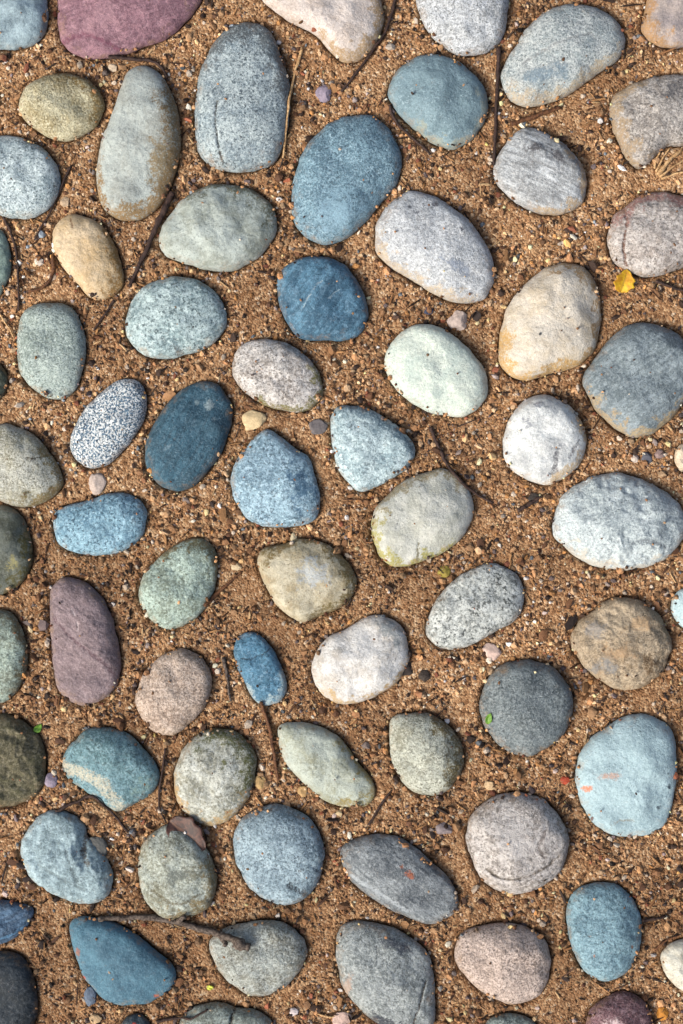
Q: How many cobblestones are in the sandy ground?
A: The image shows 72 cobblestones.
